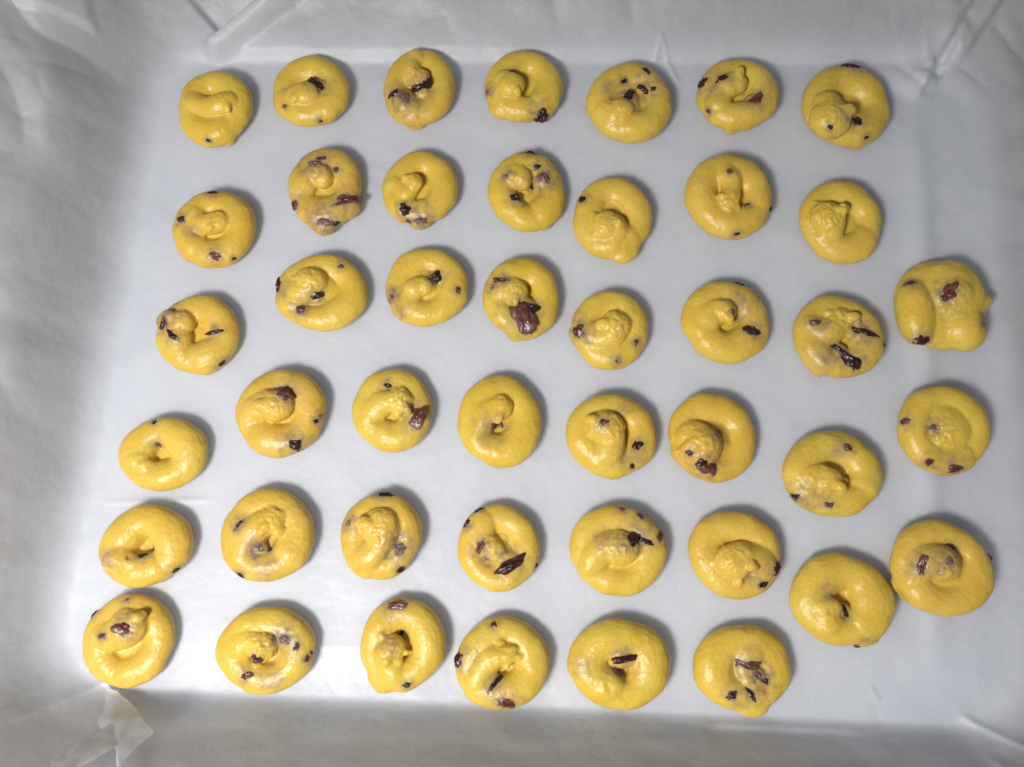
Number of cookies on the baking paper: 44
